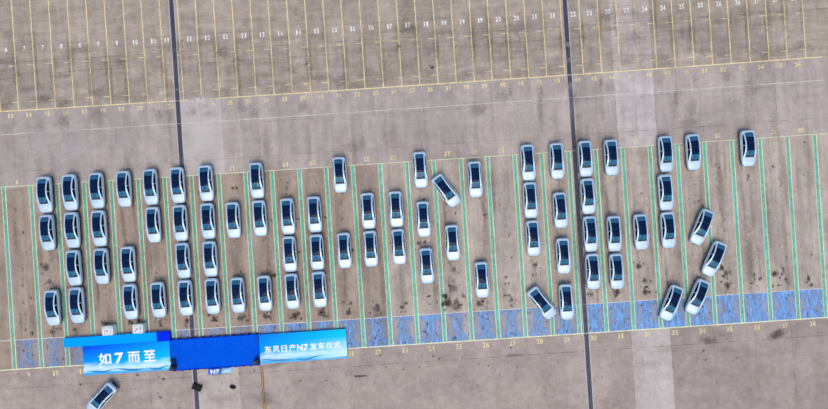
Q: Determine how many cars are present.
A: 74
